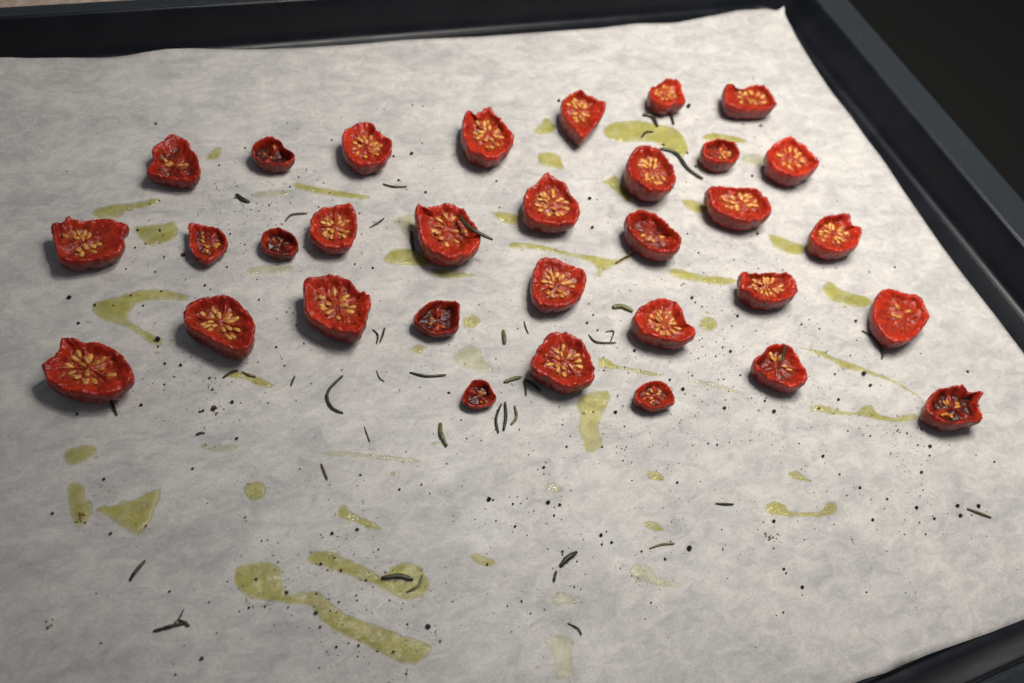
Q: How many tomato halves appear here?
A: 32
